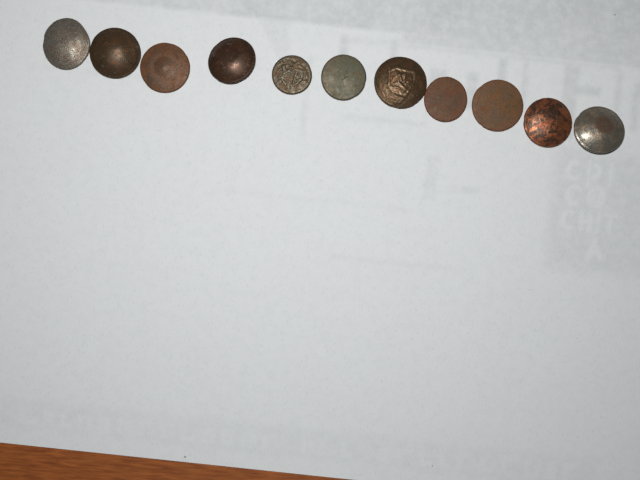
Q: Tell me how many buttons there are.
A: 11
